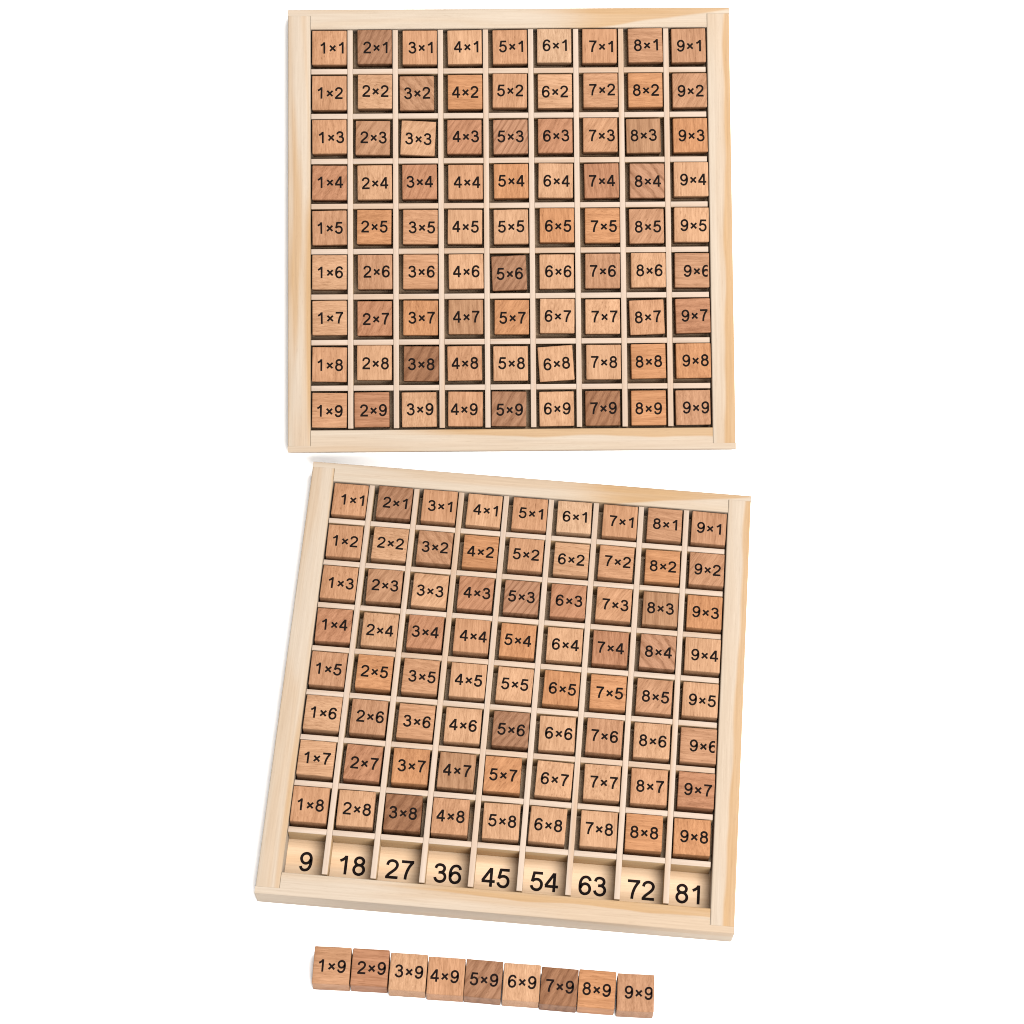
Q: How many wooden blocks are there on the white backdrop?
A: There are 162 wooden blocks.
